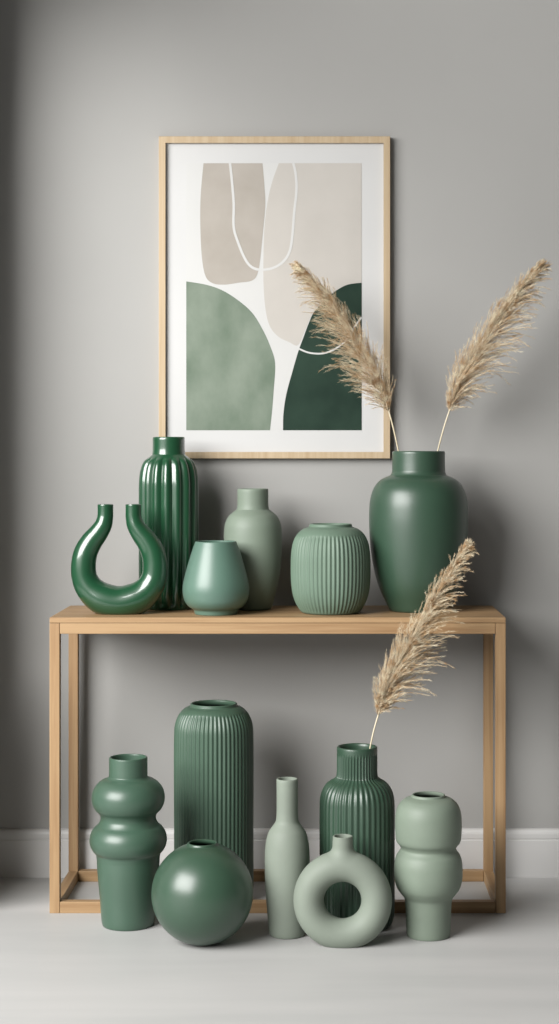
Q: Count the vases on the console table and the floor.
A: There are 13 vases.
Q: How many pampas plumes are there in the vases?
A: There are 3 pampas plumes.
